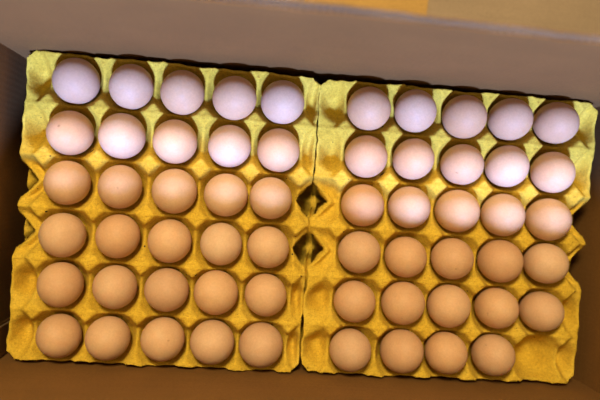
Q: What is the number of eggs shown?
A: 59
